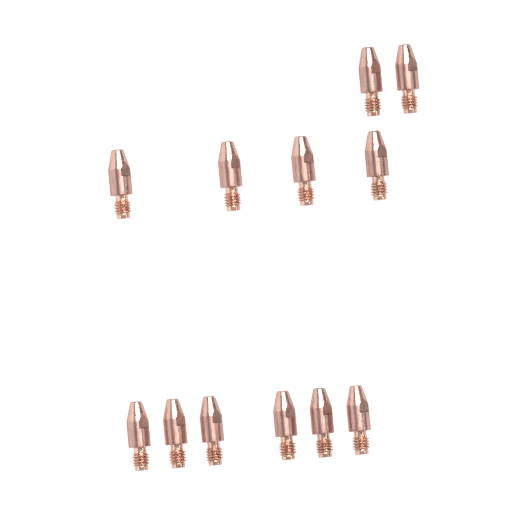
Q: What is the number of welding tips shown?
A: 12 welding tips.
